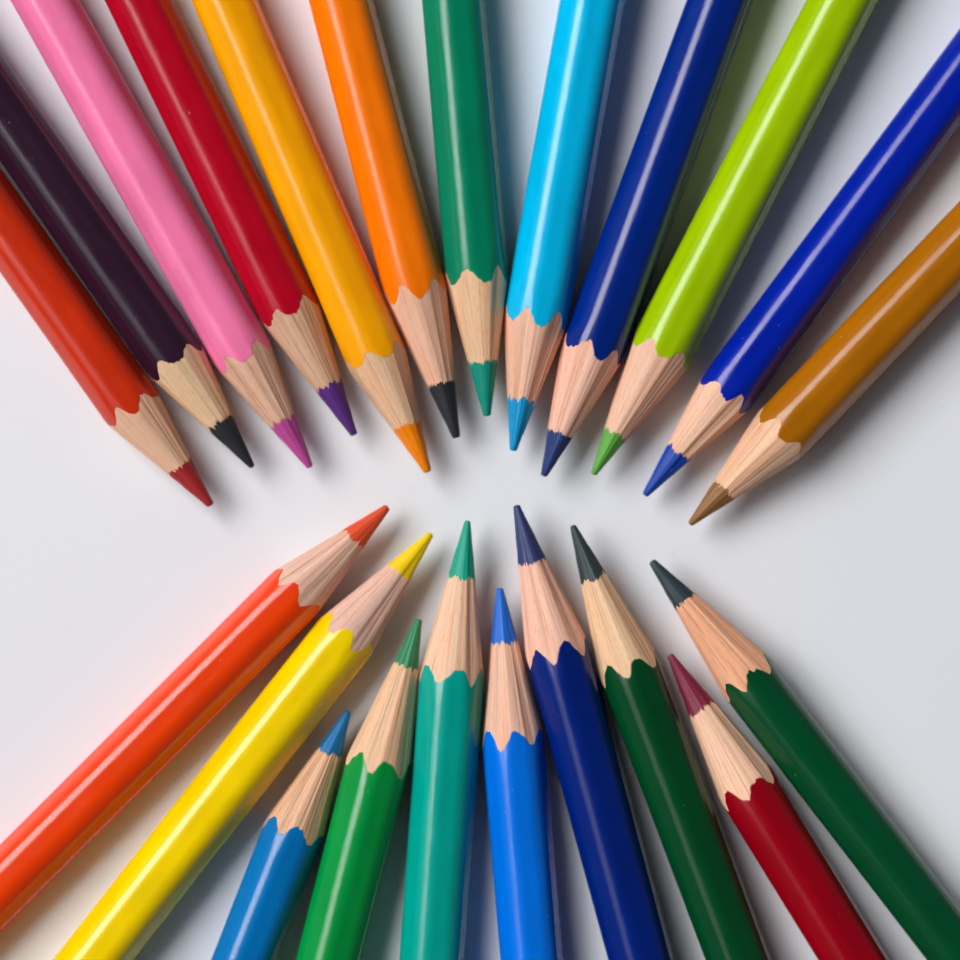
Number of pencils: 22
